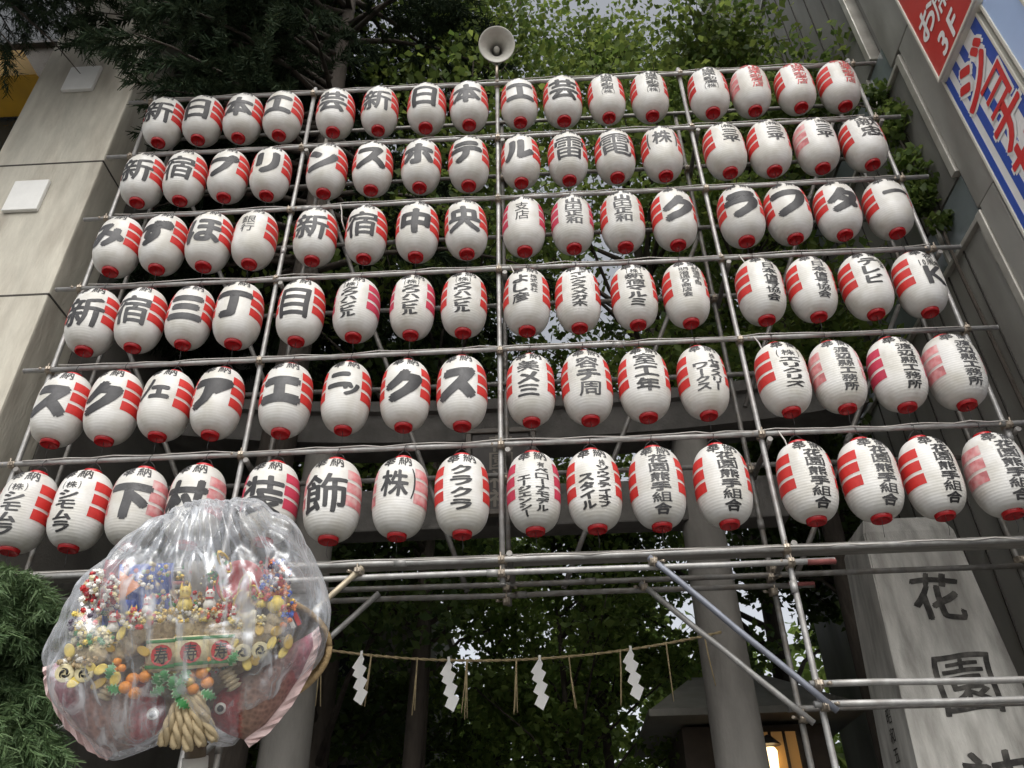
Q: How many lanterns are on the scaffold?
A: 96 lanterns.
